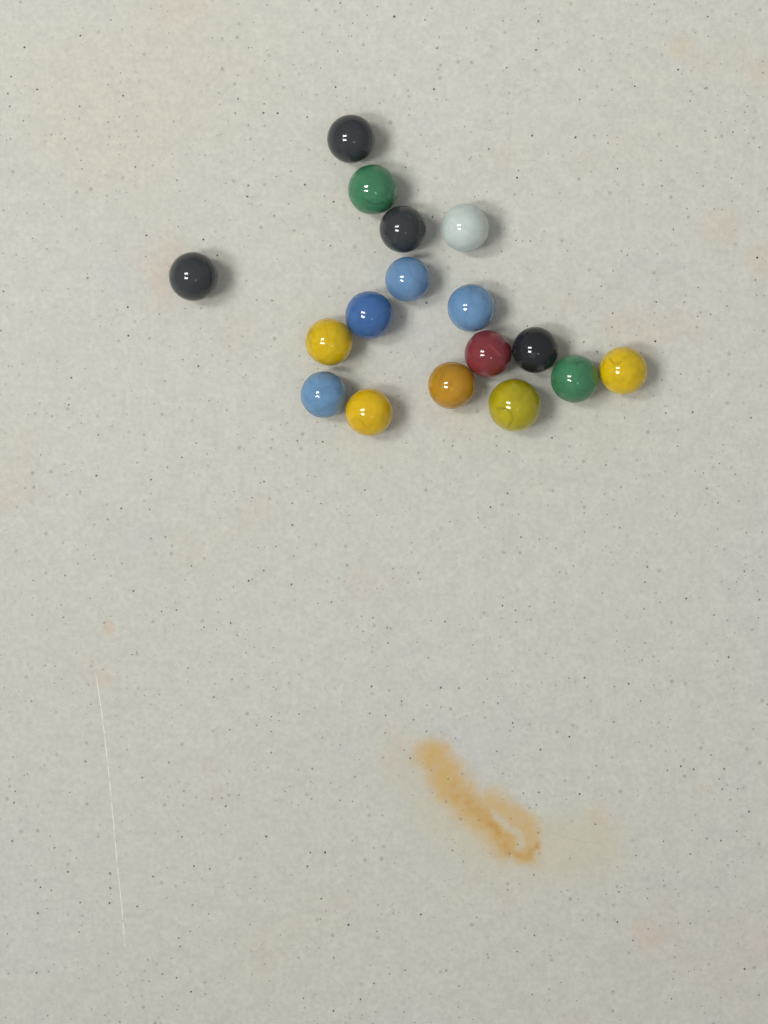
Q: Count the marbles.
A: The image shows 17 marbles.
